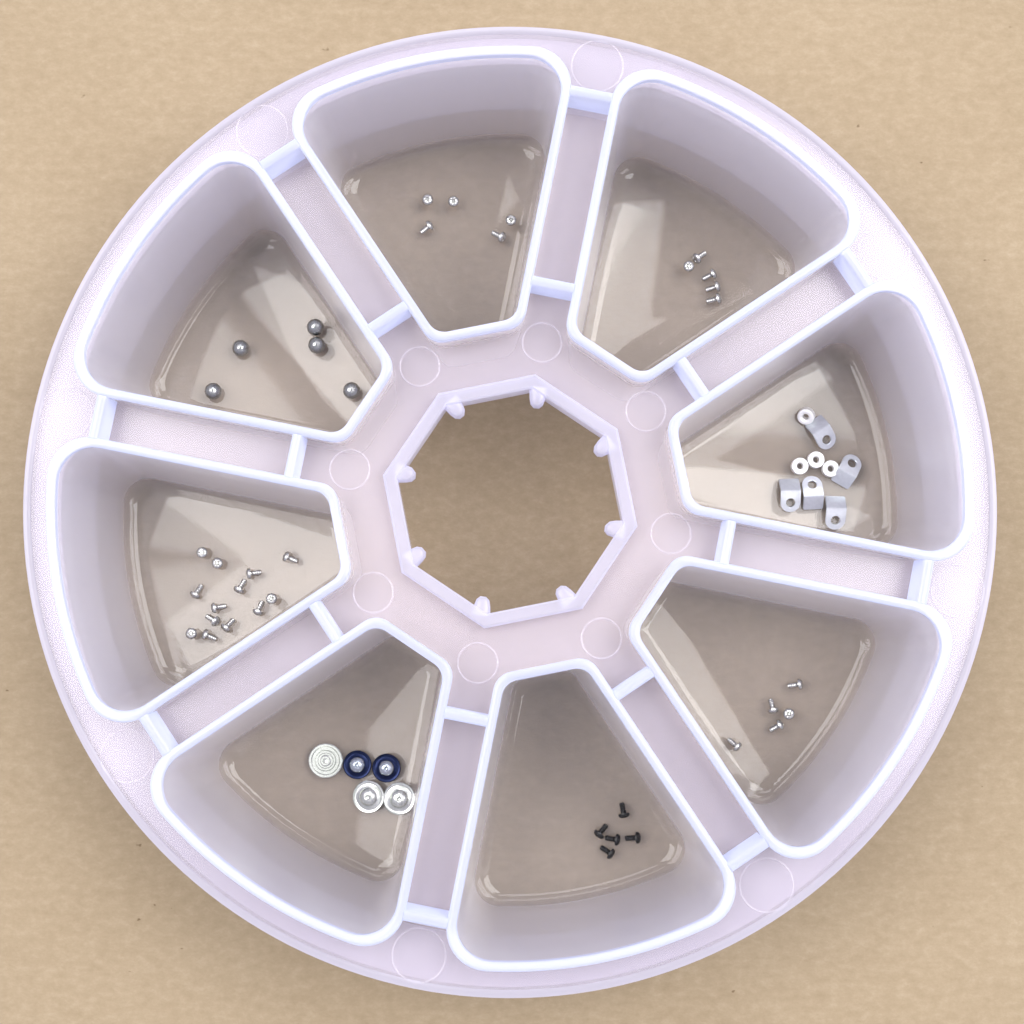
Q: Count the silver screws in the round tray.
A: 28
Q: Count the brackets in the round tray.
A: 5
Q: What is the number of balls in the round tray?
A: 5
